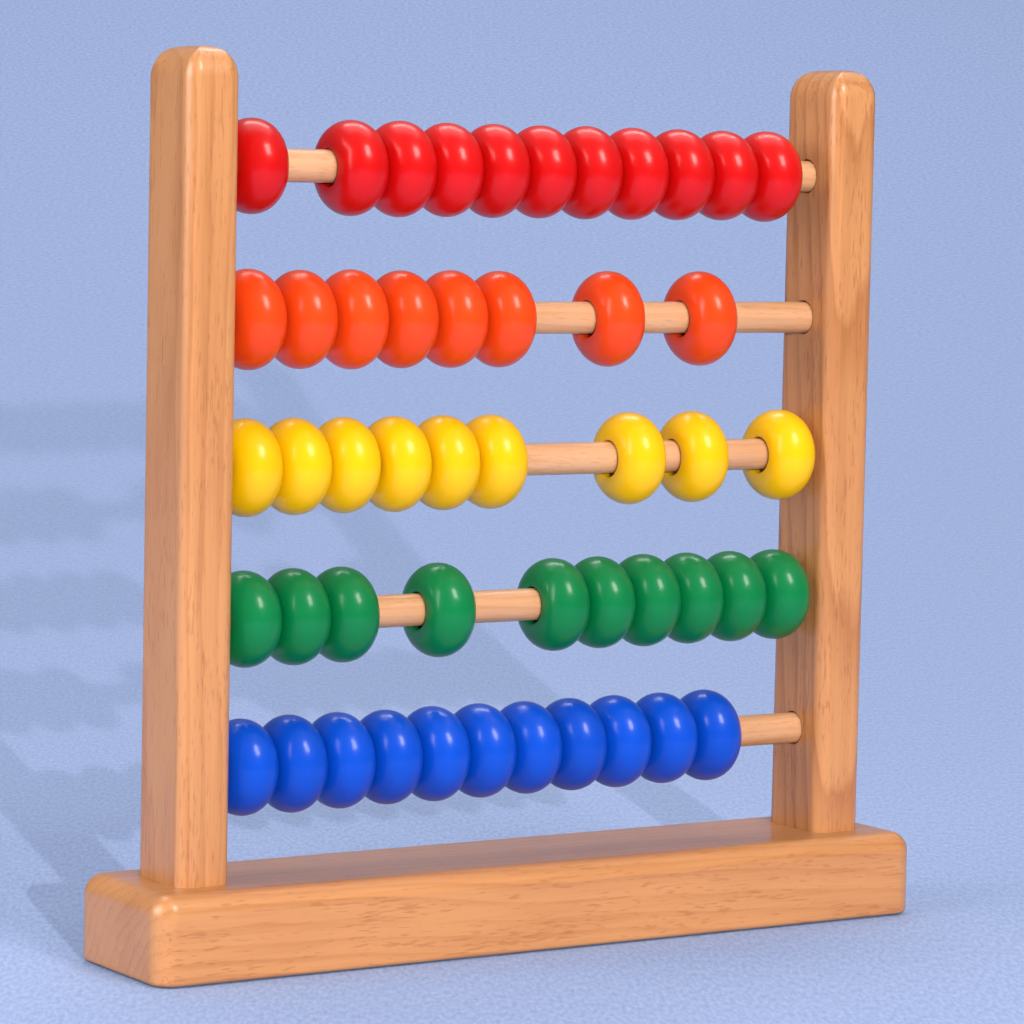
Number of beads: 49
